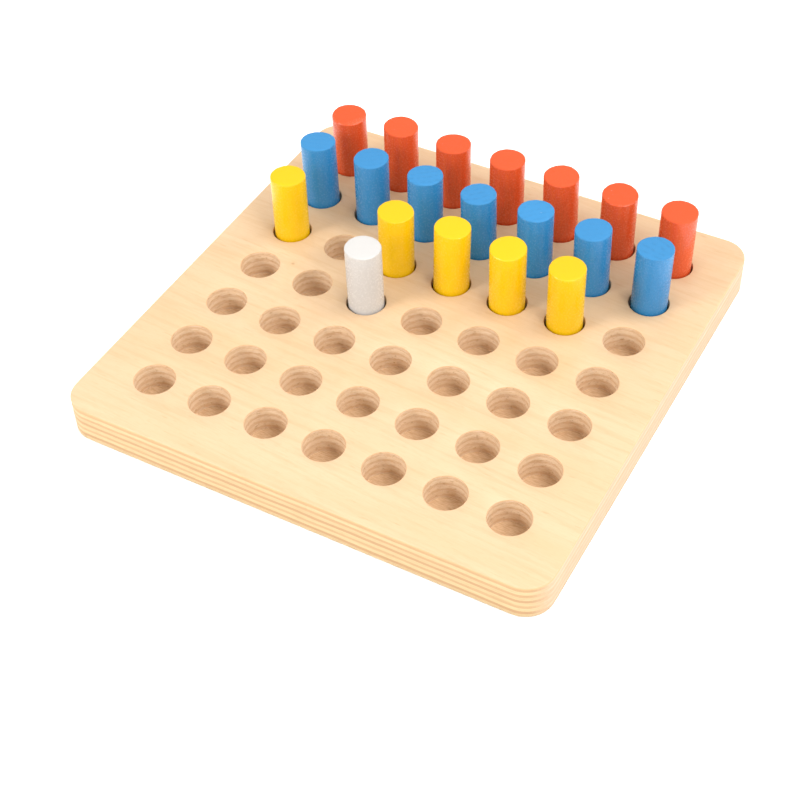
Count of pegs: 20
